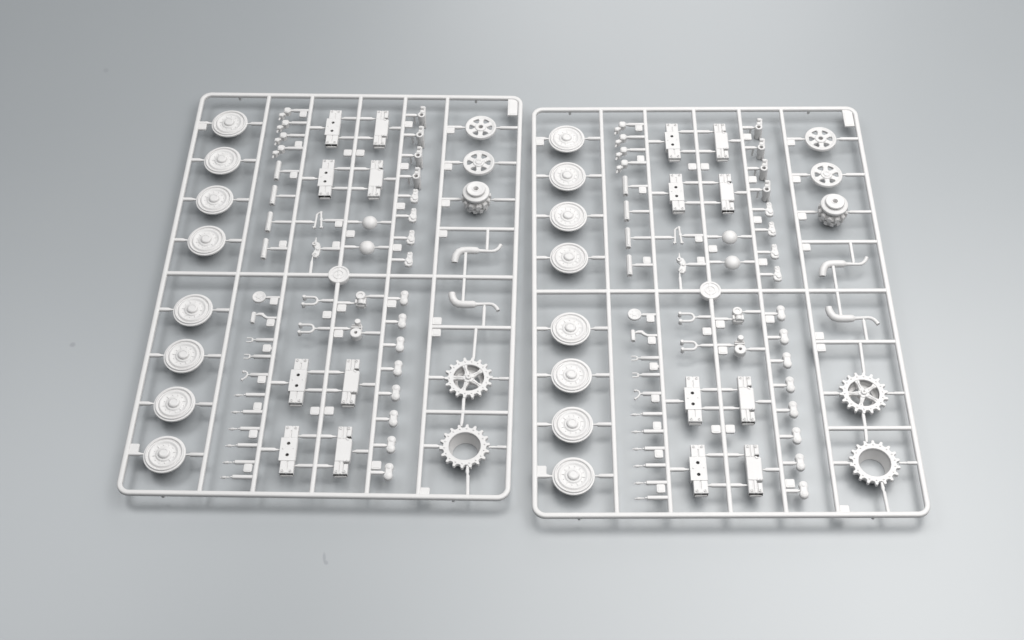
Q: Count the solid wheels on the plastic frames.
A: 16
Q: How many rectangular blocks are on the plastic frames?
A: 16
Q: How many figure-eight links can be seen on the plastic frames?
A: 16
